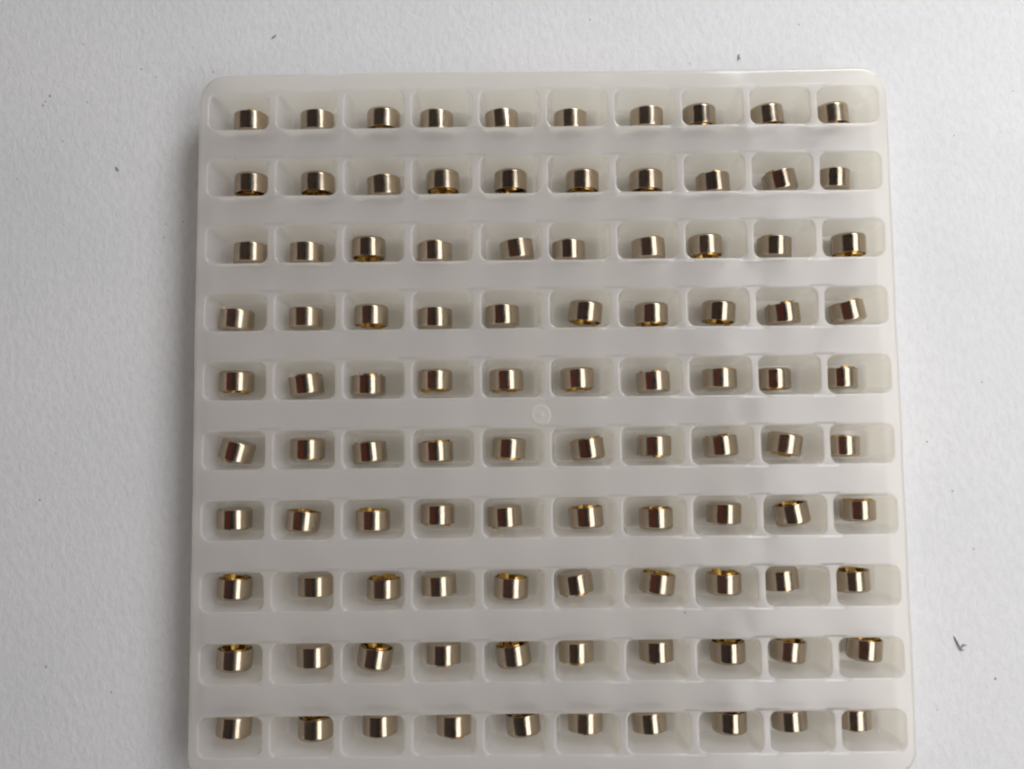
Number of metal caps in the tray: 100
